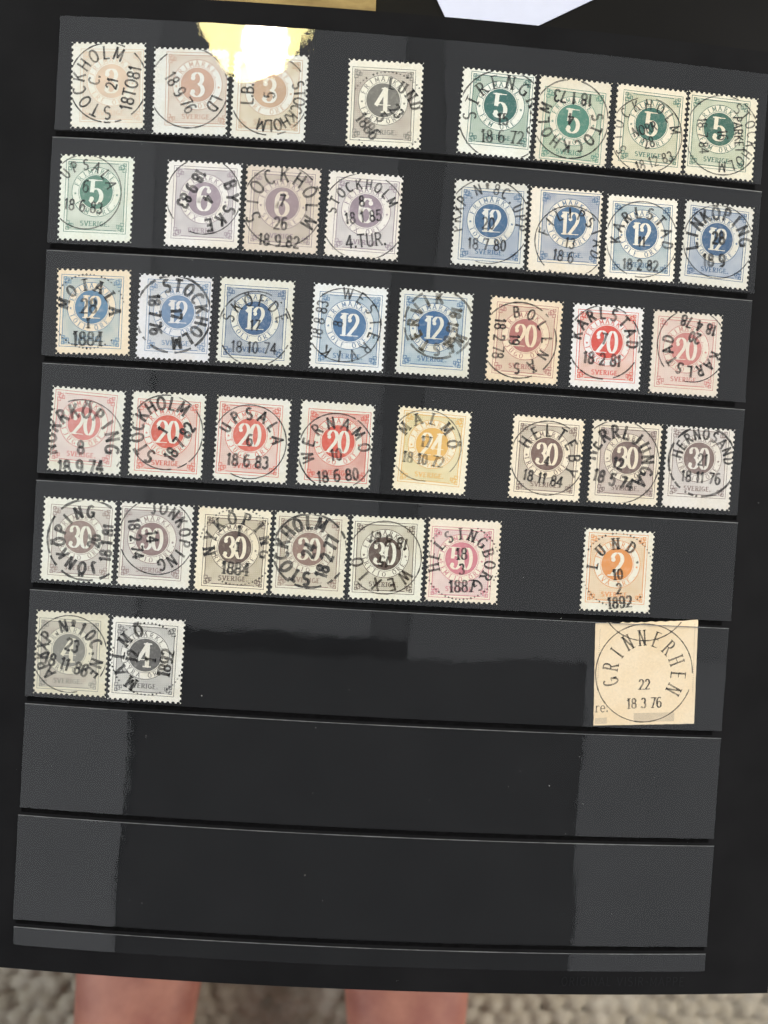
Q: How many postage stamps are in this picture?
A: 41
